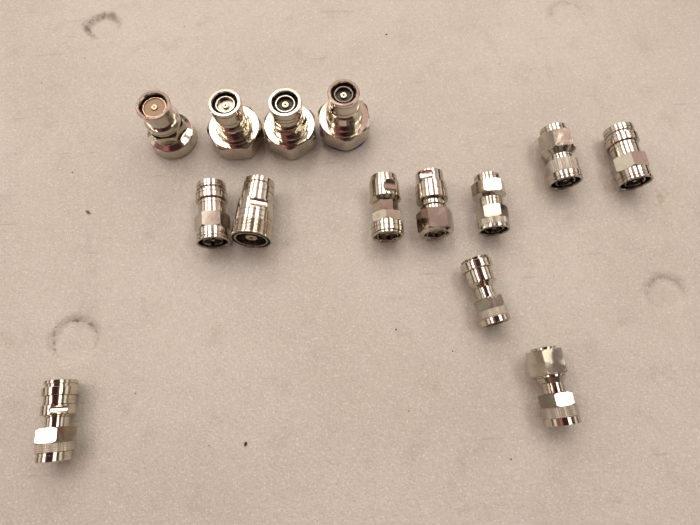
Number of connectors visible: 14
